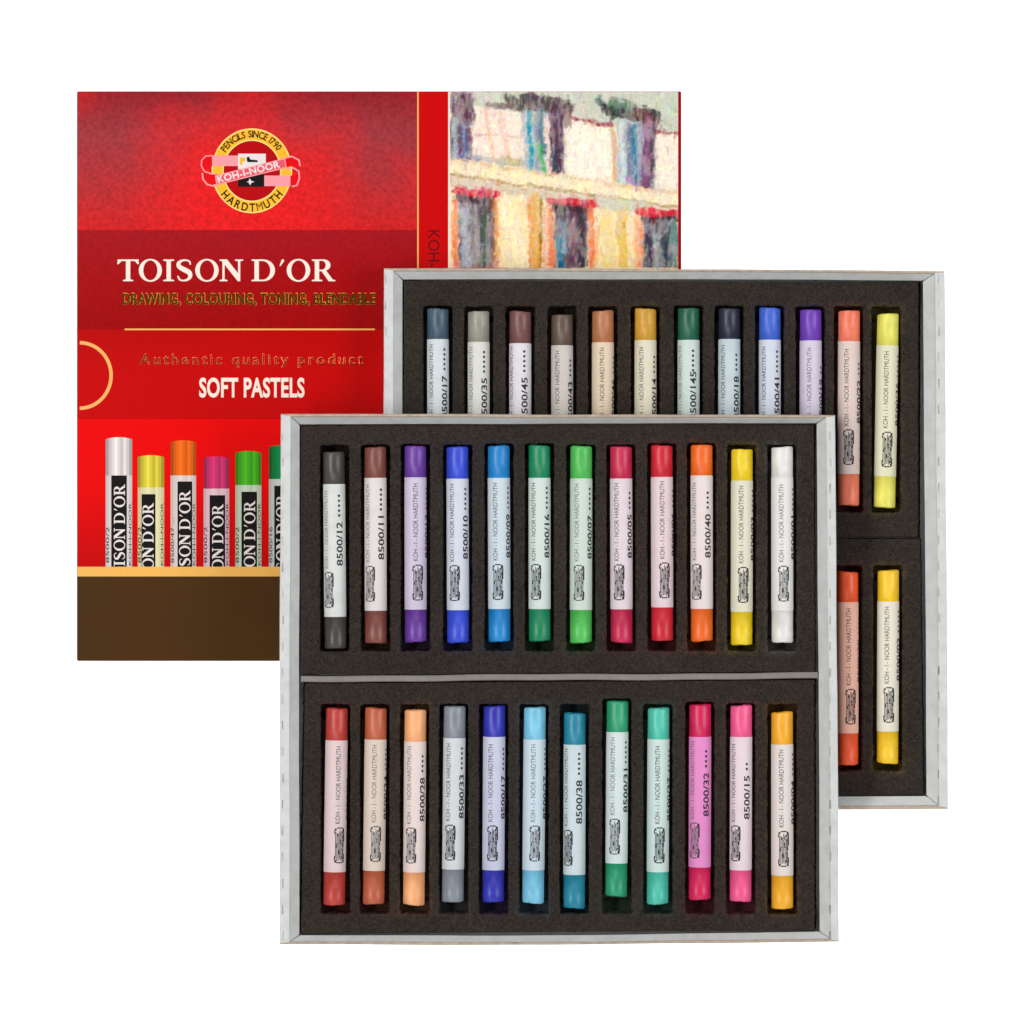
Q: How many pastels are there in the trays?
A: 38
